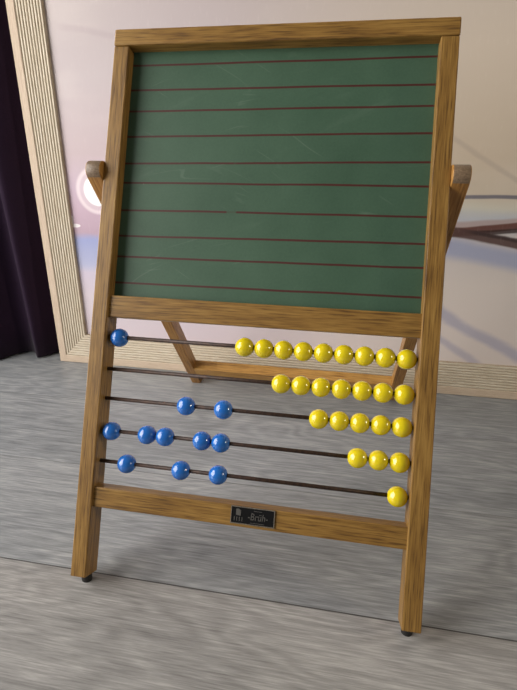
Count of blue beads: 11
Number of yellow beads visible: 25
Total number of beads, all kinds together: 36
